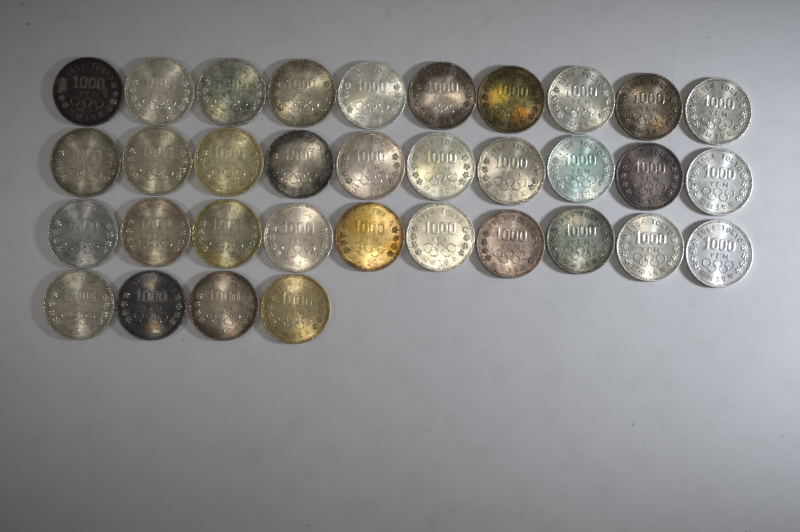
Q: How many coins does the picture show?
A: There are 34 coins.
